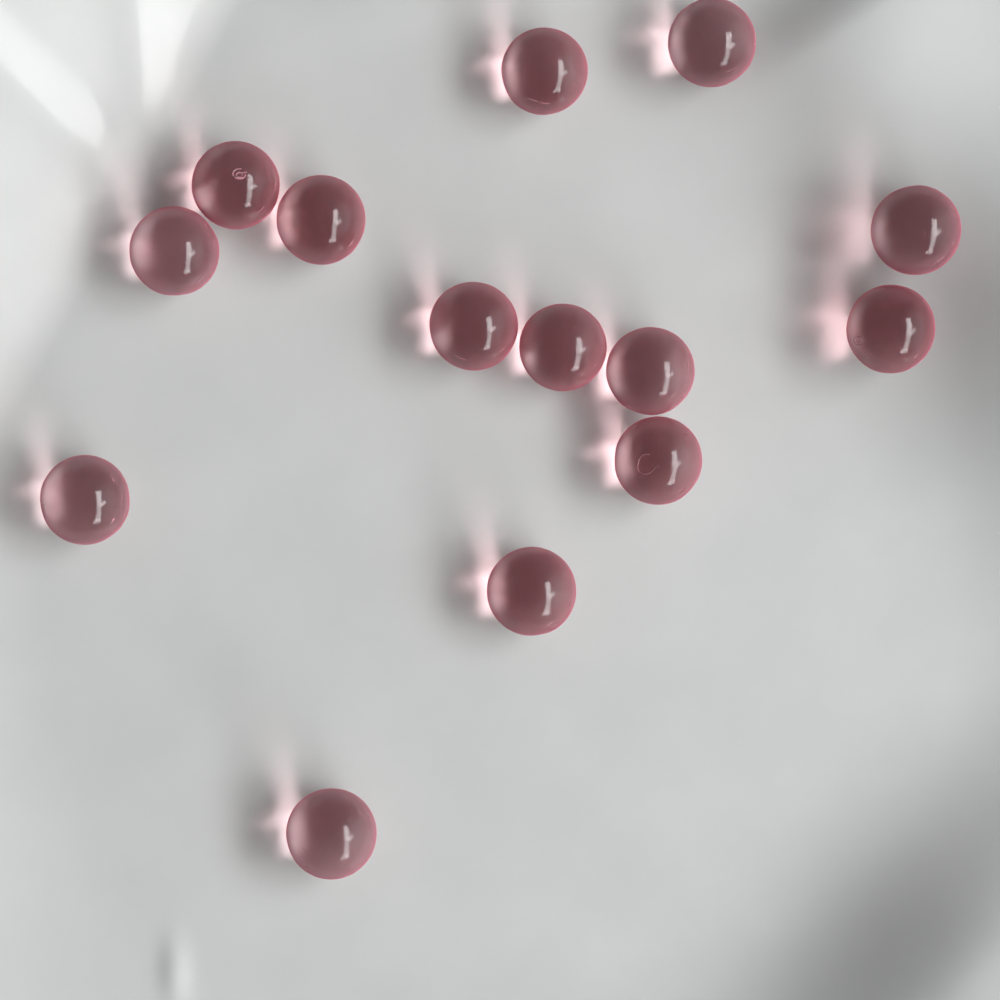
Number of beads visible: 14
